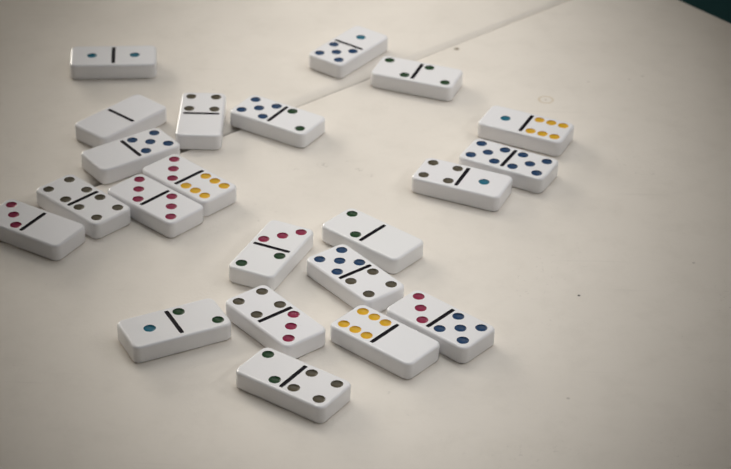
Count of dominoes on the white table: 22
